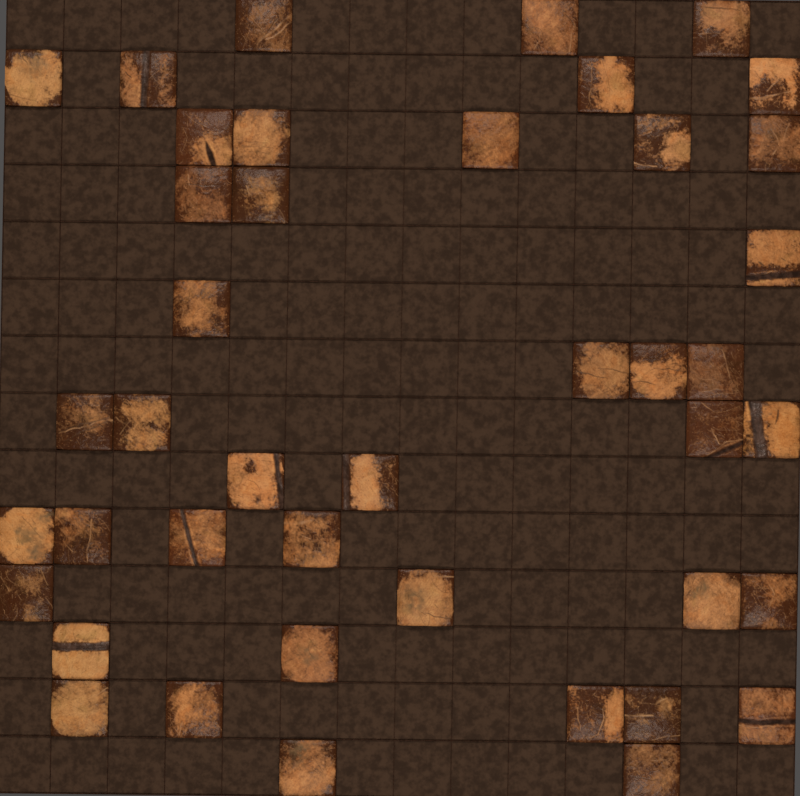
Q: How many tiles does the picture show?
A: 42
